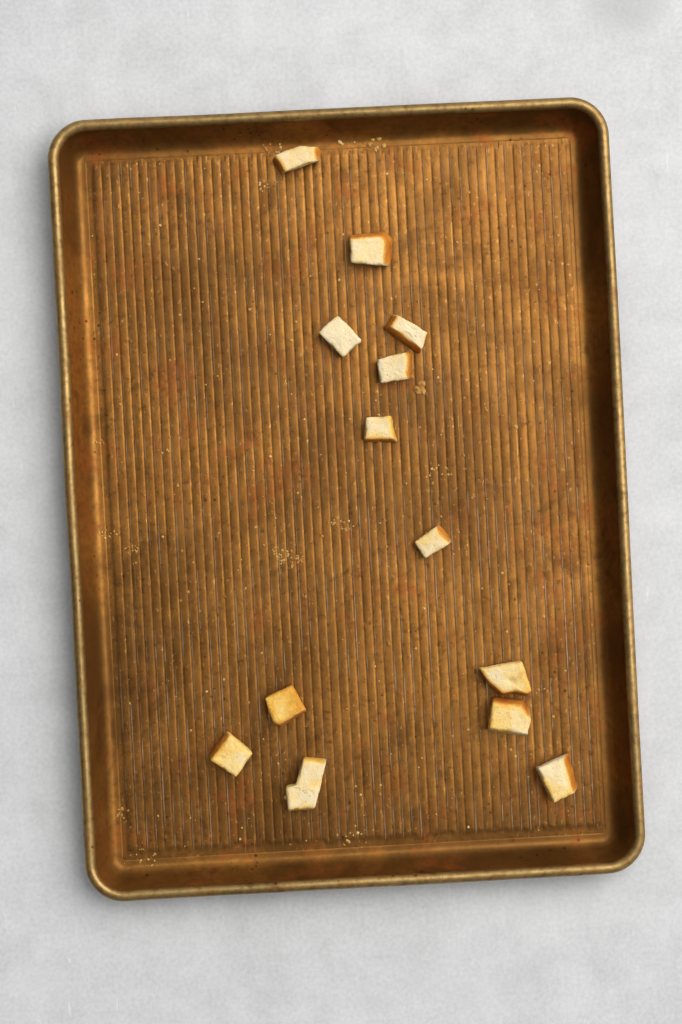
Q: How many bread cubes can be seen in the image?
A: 13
